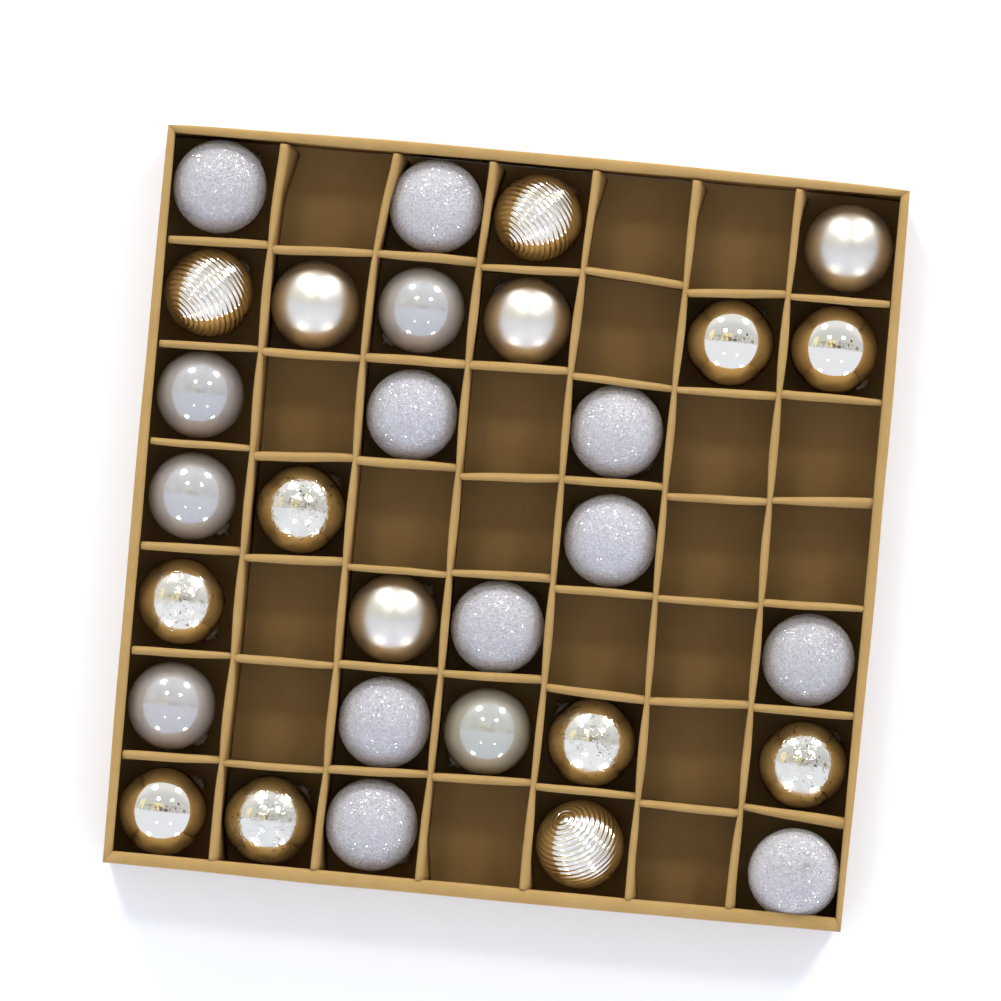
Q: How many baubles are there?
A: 30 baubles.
